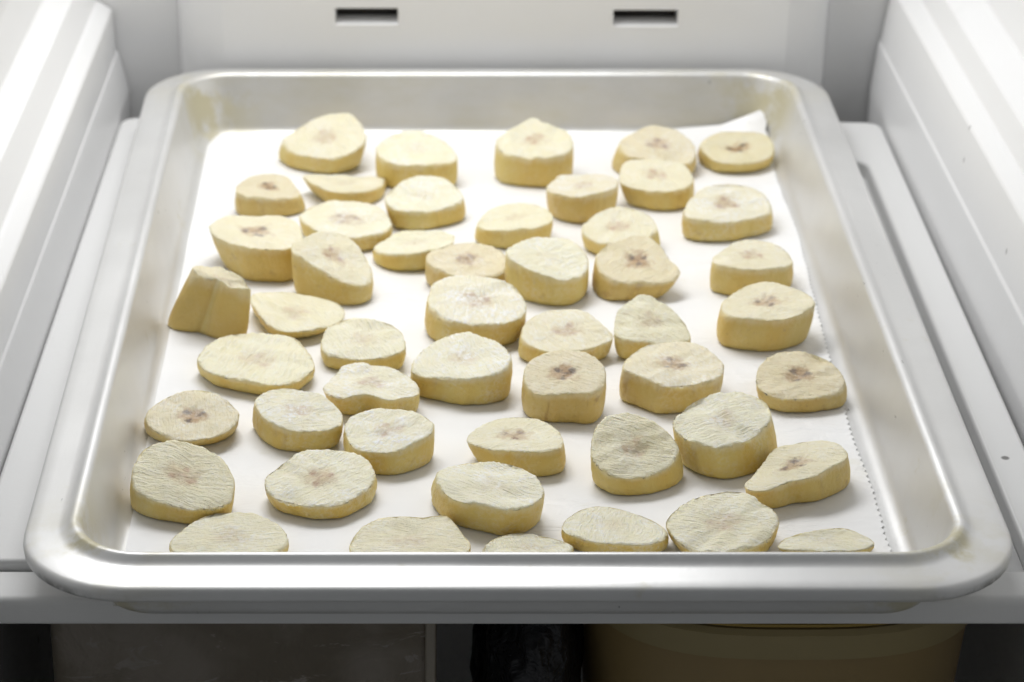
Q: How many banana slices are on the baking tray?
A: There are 50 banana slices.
